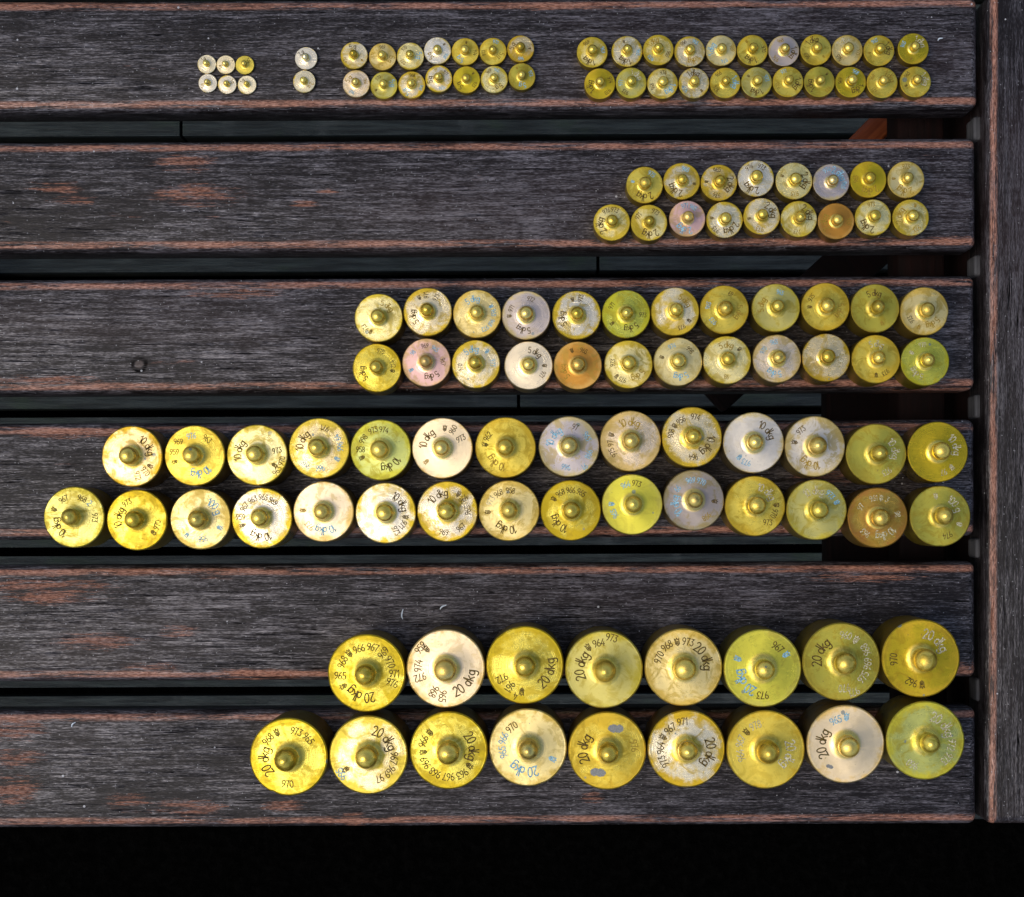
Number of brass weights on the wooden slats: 131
